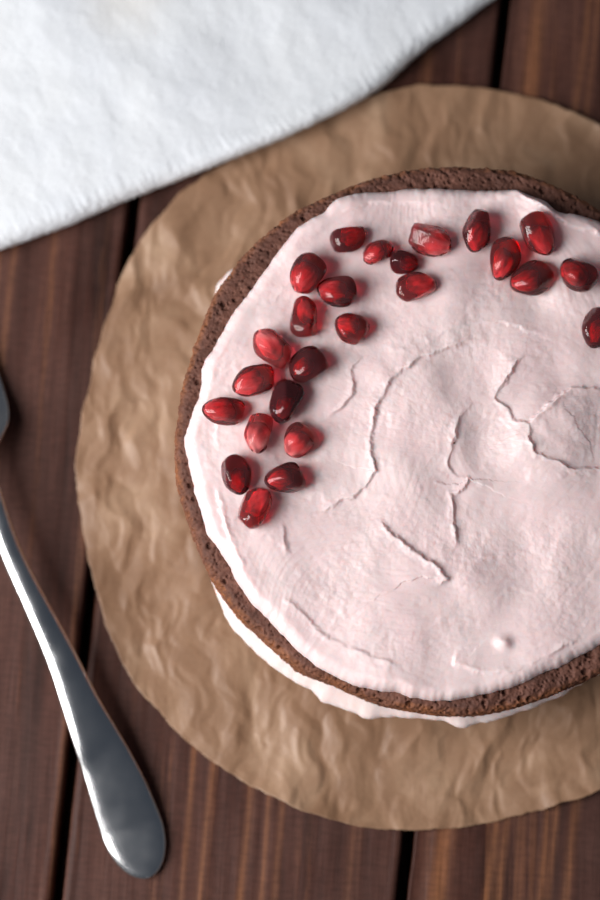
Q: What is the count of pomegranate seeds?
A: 25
